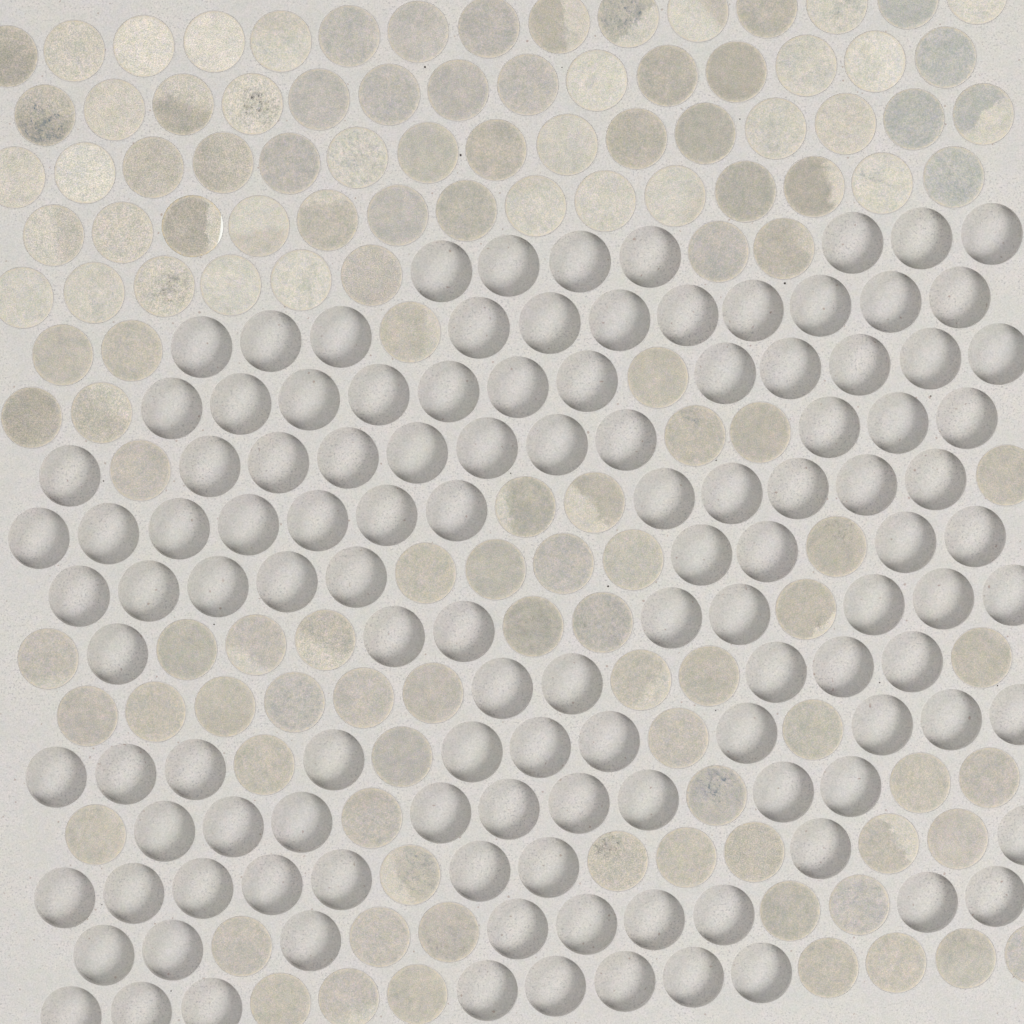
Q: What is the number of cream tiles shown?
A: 30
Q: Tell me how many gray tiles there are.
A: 96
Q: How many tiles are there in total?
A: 126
